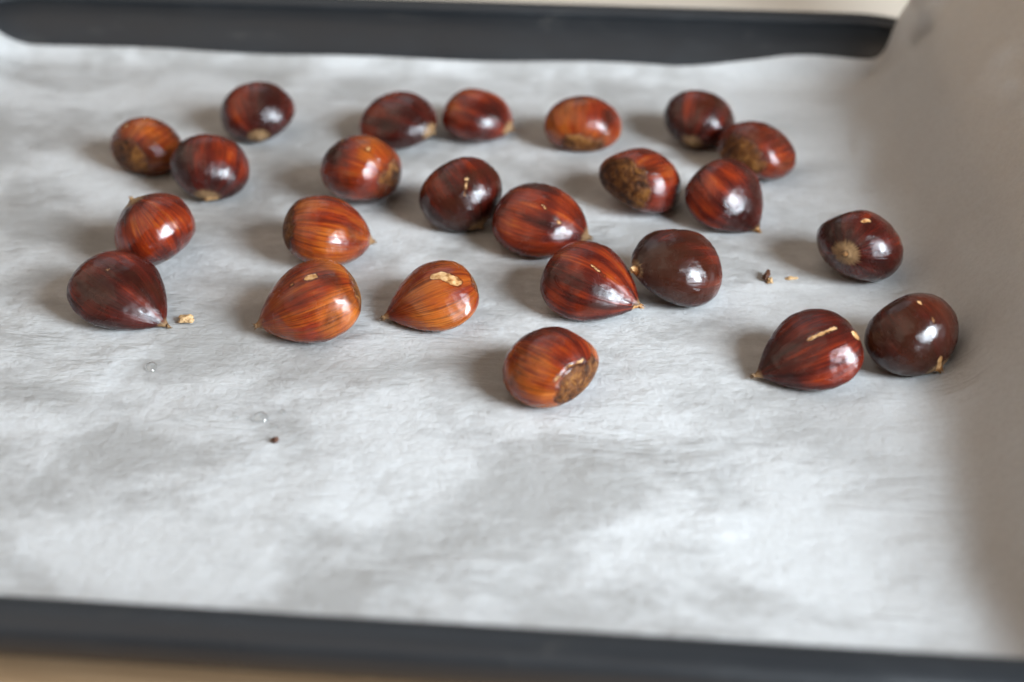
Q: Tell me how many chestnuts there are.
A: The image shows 24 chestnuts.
